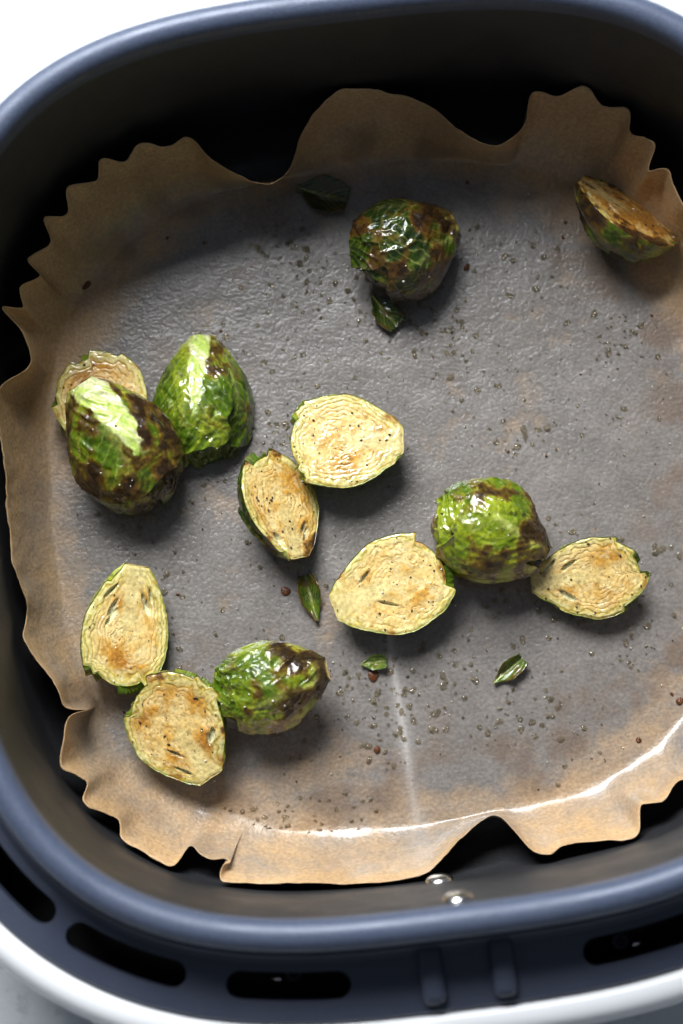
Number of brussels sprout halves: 13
